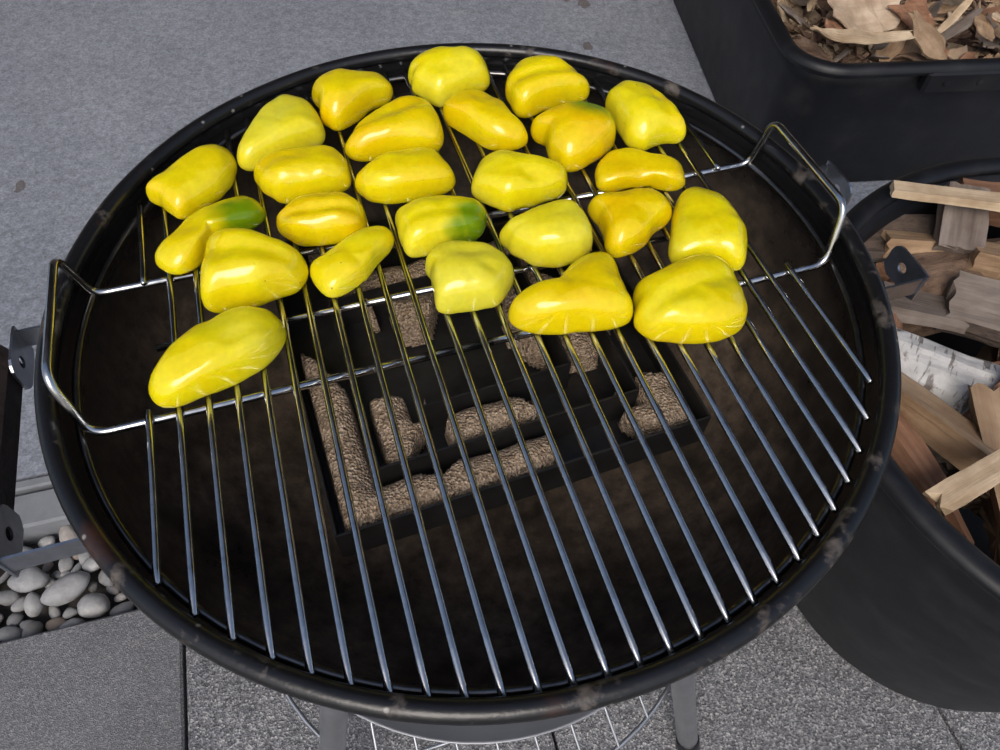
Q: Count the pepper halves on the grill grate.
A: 25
